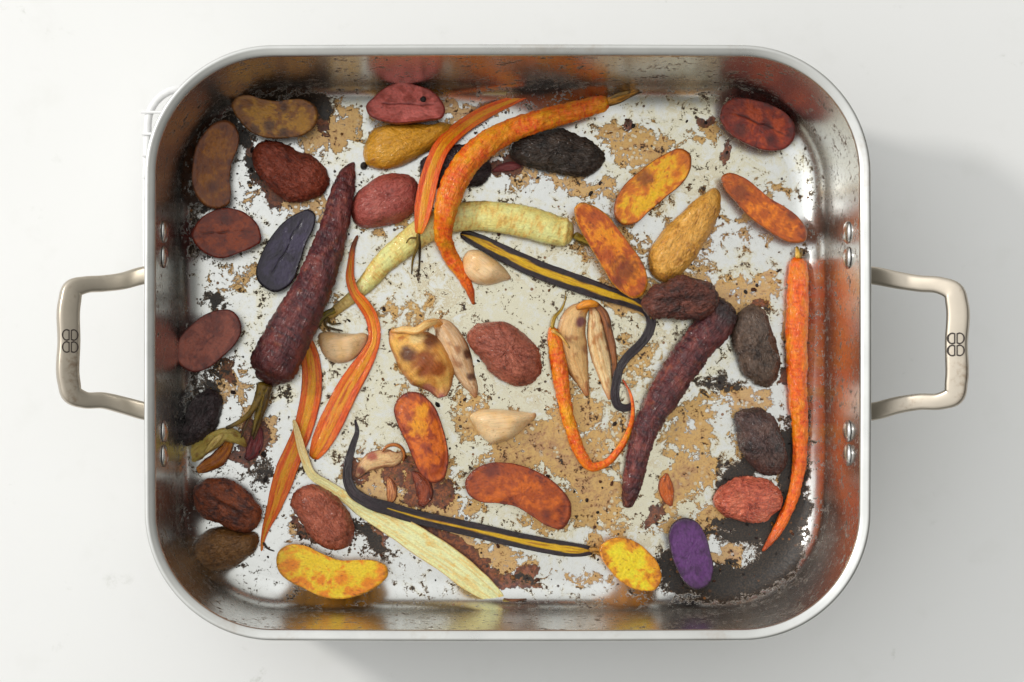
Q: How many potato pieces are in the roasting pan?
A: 30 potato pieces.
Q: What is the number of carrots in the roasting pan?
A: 12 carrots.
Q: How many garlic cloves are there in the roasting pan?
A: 3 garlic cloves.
